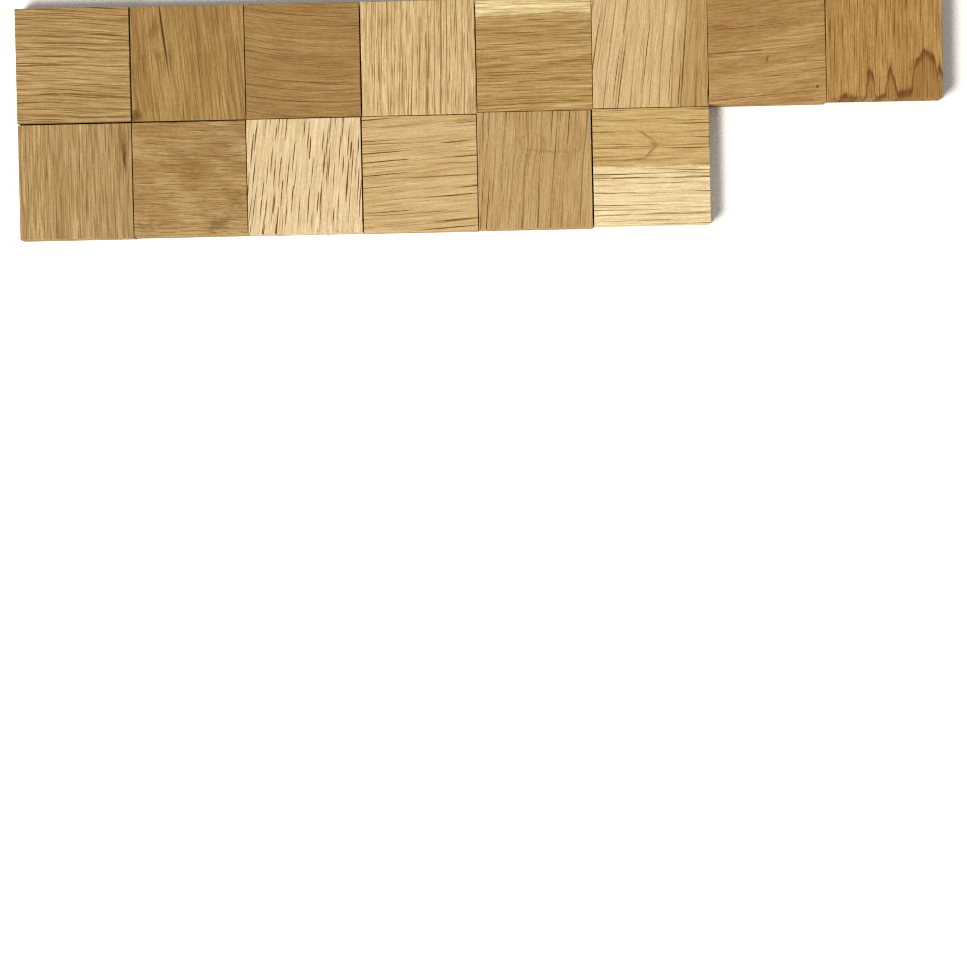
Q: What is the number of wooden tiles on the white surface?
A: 14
